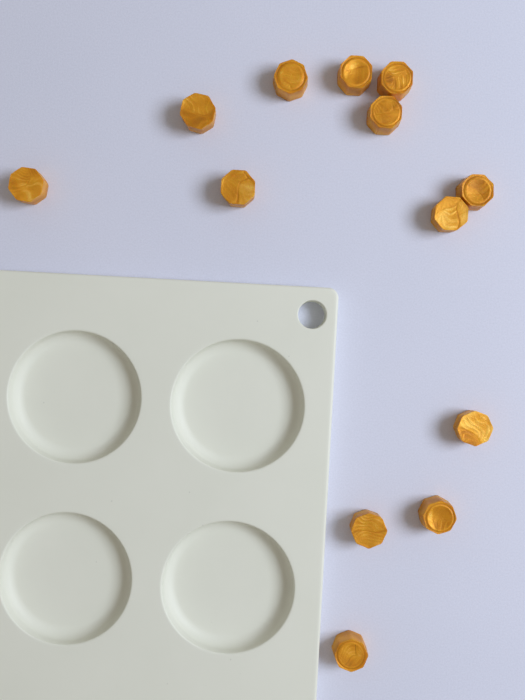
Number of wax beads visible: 13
